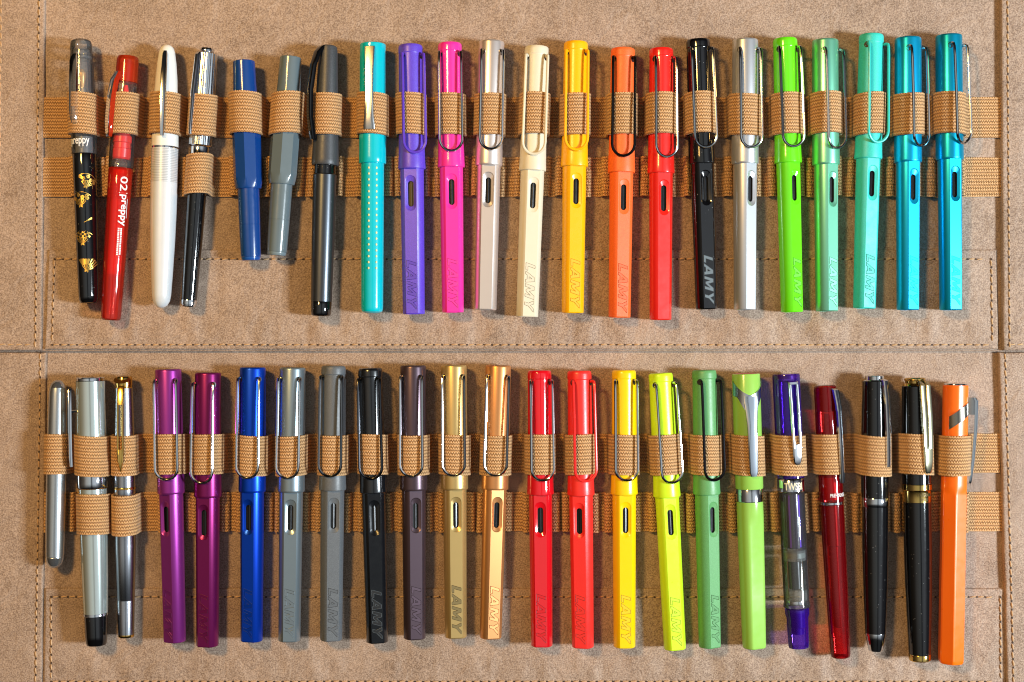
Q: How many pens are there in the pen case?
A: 45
